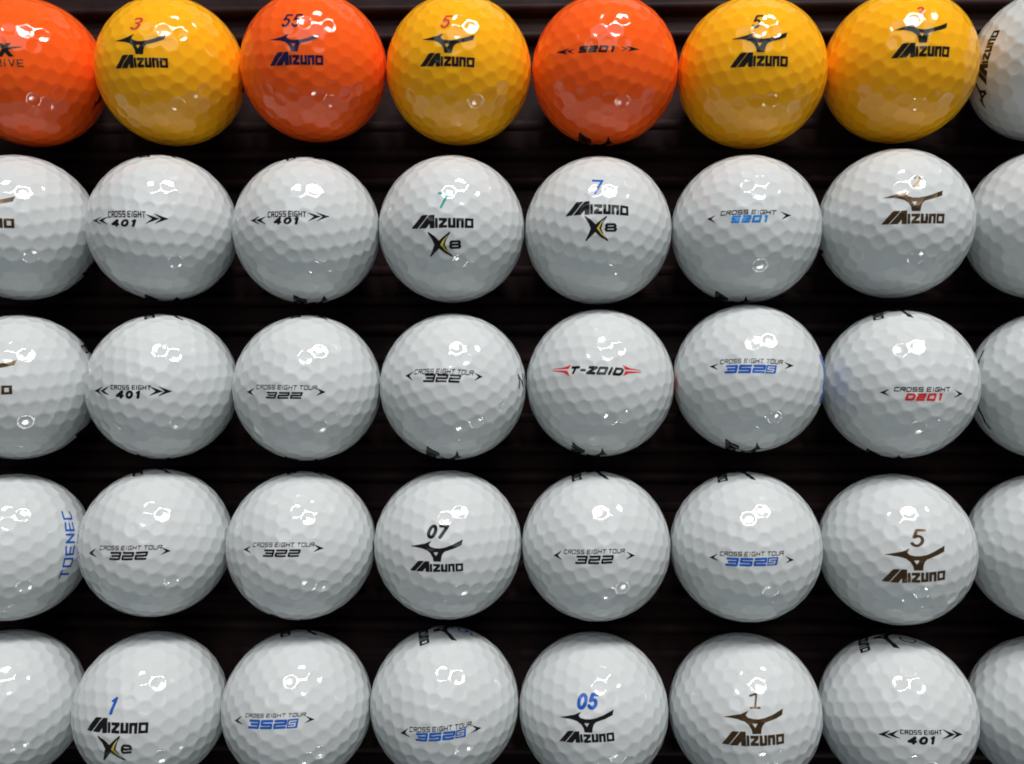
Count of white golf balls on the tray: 33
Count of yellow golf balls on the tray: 4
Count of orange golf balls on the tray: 3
